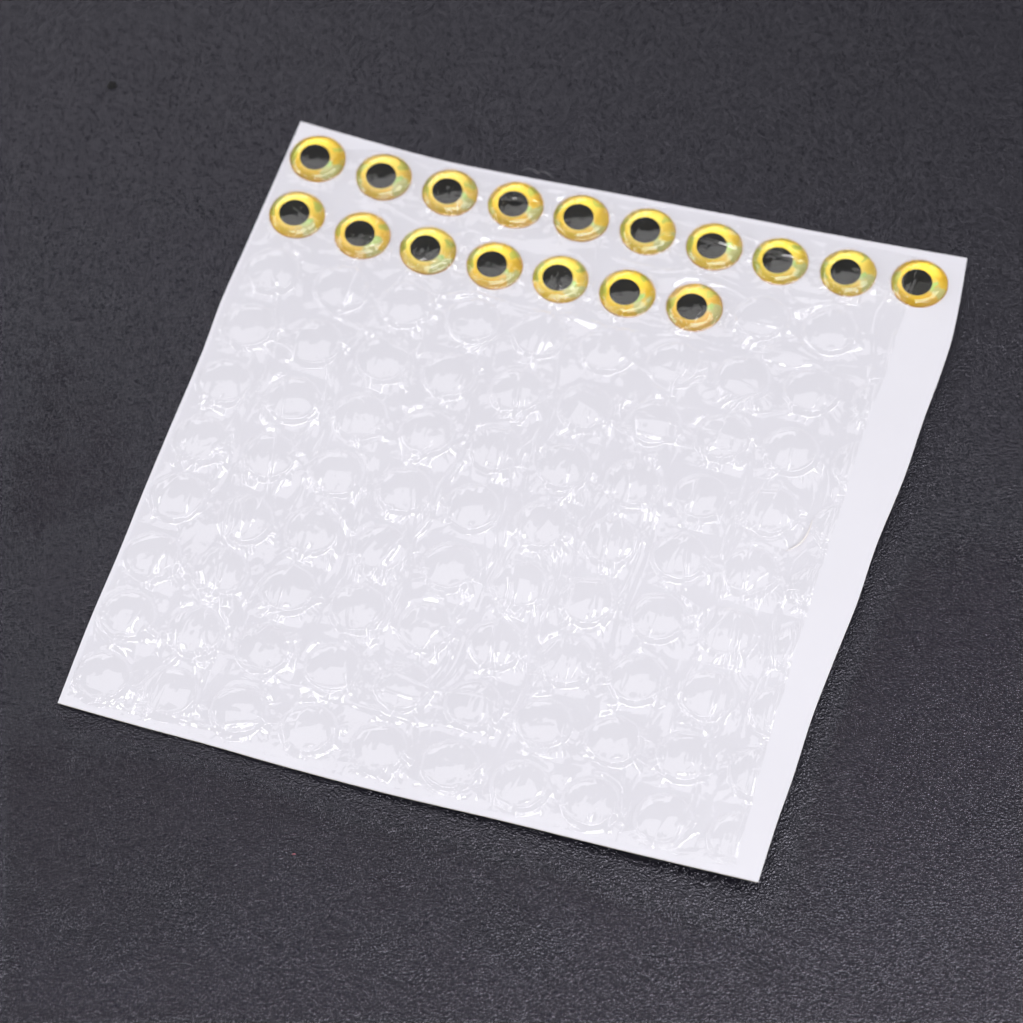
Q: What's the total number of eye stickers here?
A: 17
